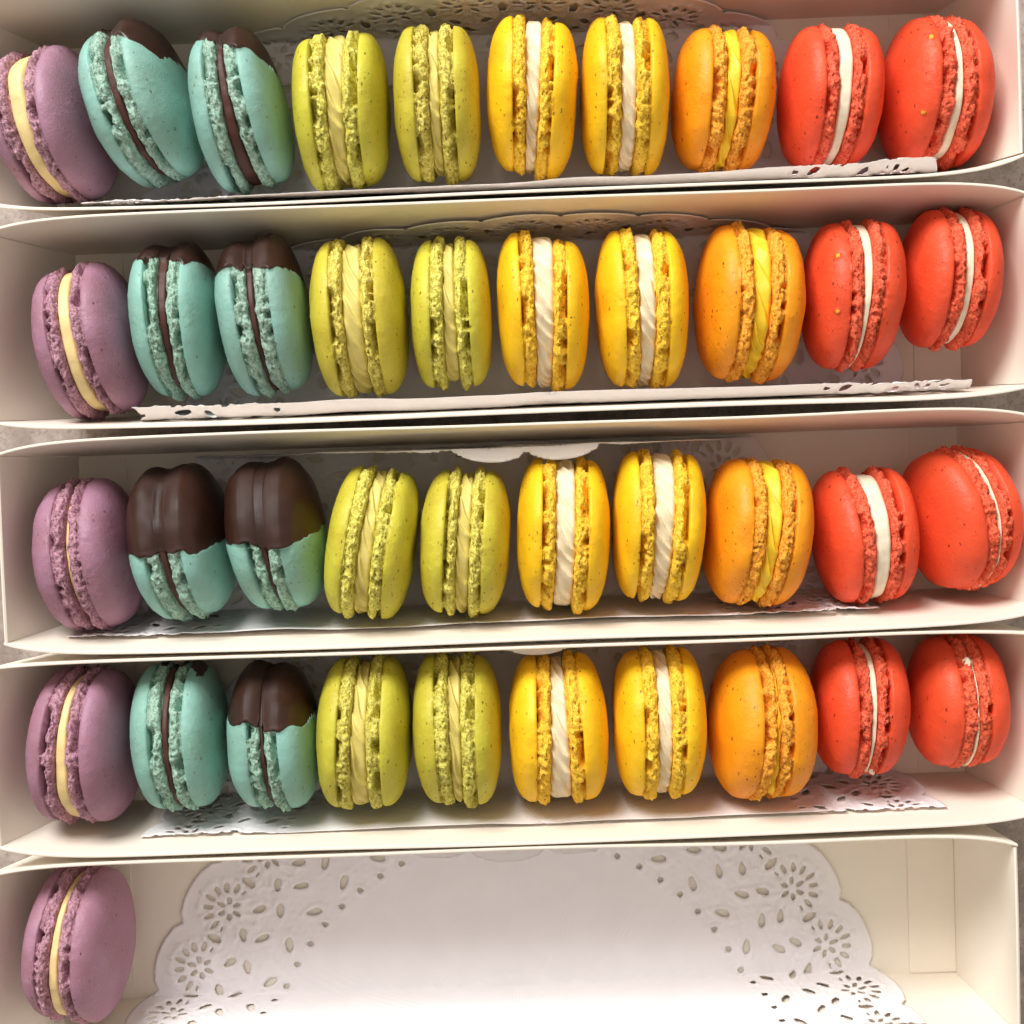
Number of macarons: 41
